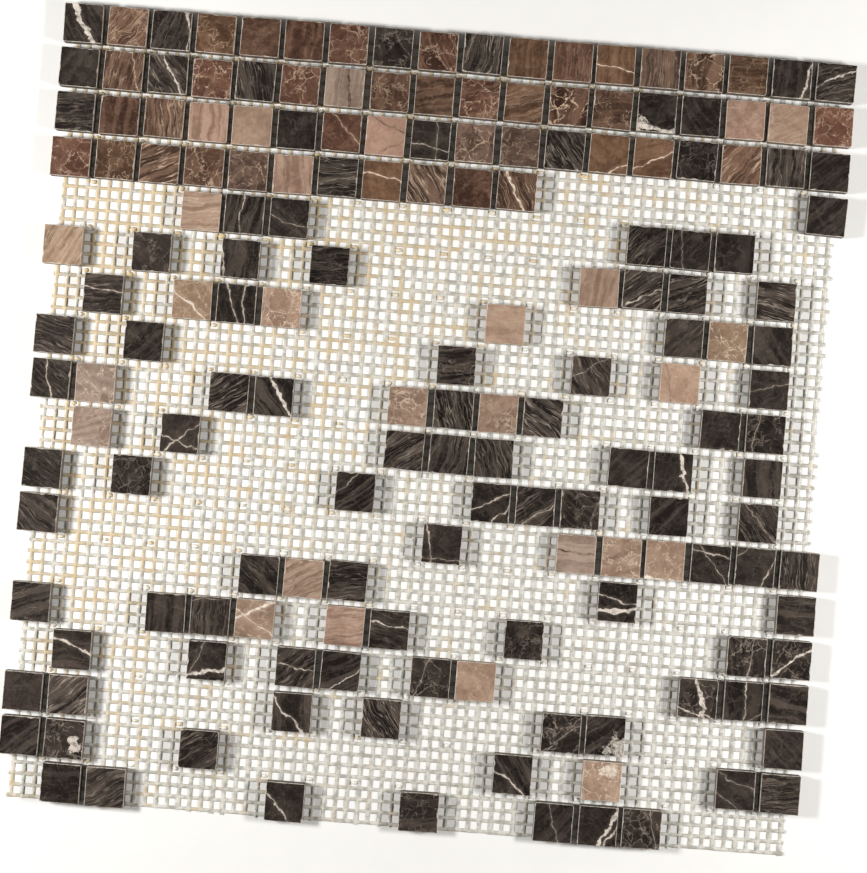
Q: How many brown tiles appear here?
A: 39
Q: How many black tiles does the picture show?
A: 106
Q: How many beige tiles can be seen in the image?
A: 27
